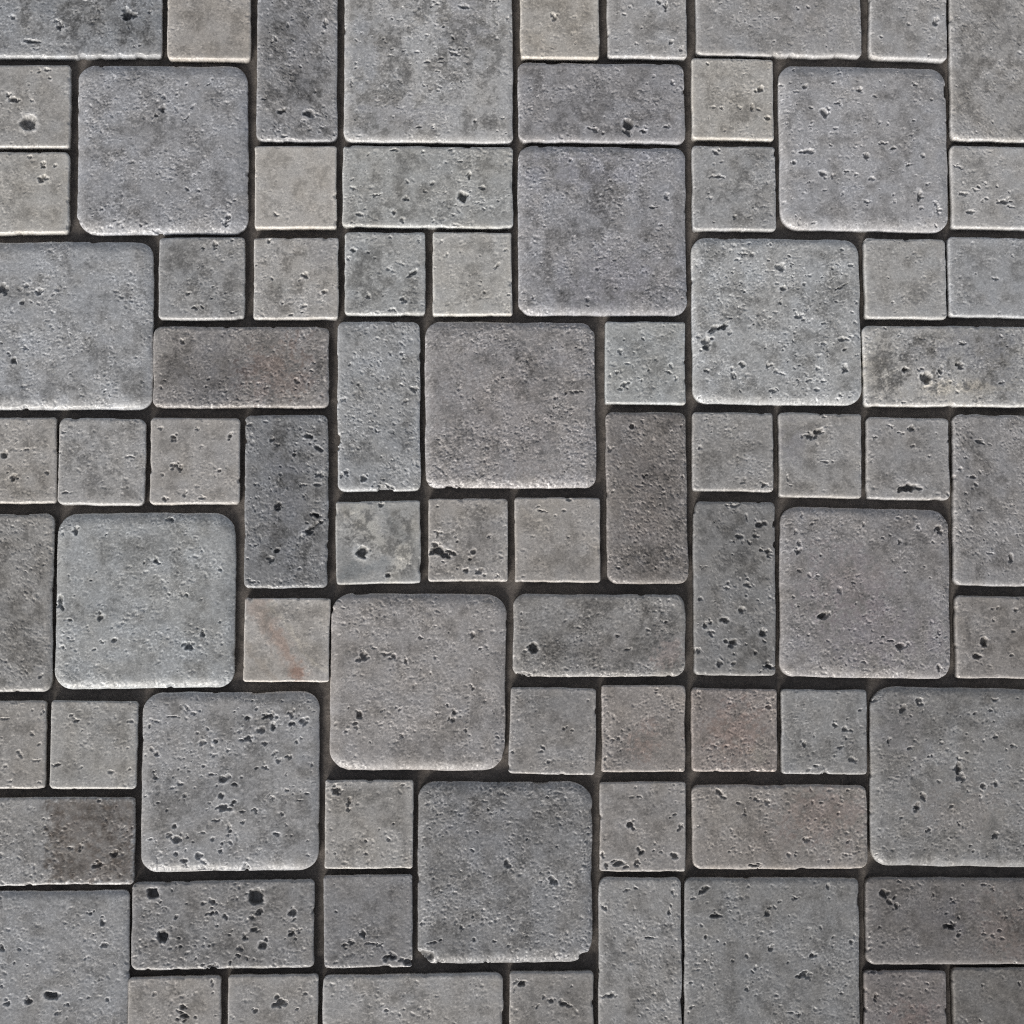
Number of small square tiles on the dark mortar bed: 42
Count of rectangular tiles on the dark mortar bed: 21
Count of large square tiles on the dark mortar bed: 15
